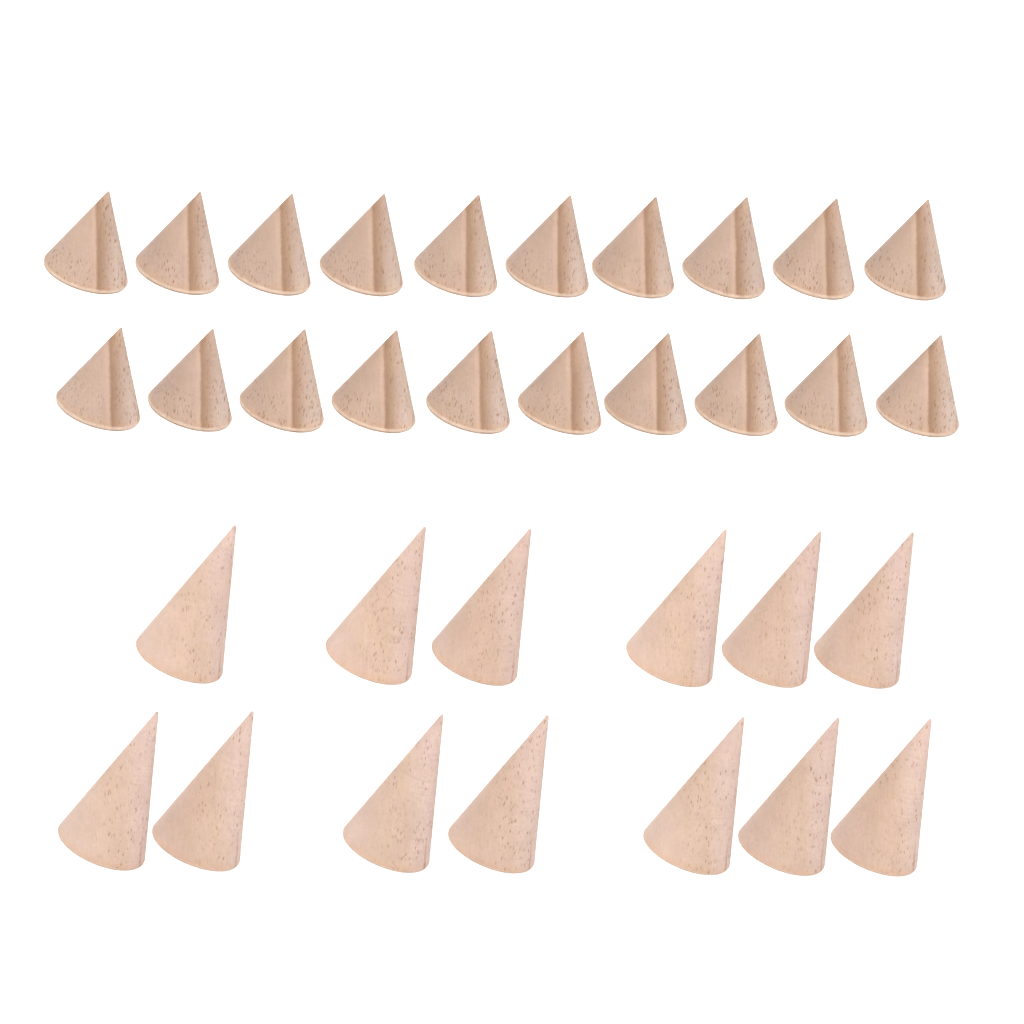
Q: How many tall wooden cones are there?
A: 13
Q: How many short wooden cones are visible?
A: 20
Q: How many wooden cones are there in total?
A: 33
